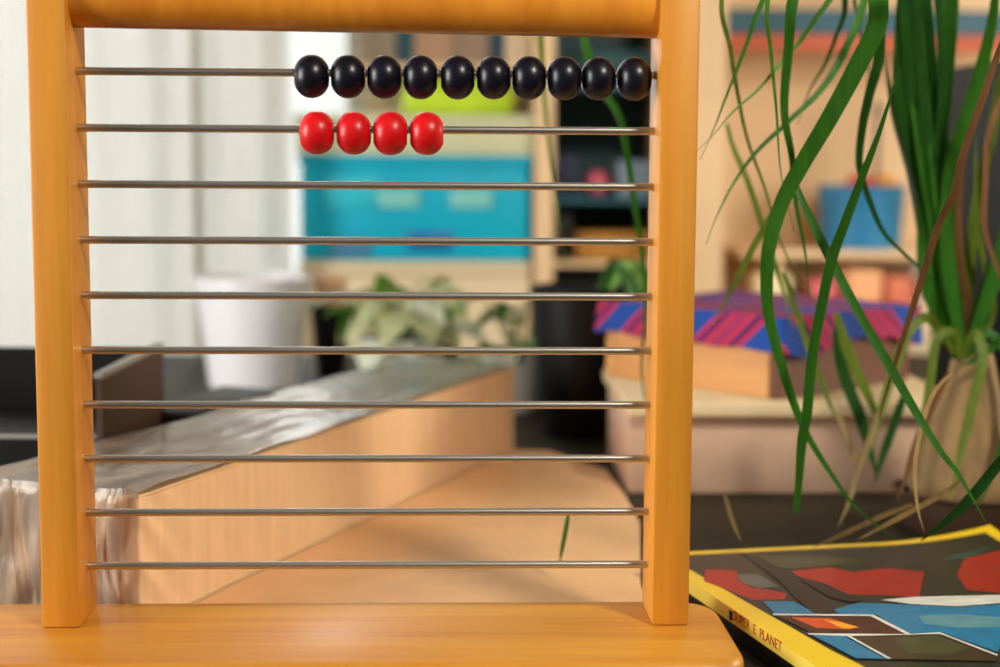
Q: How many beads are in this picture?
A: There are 14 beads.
